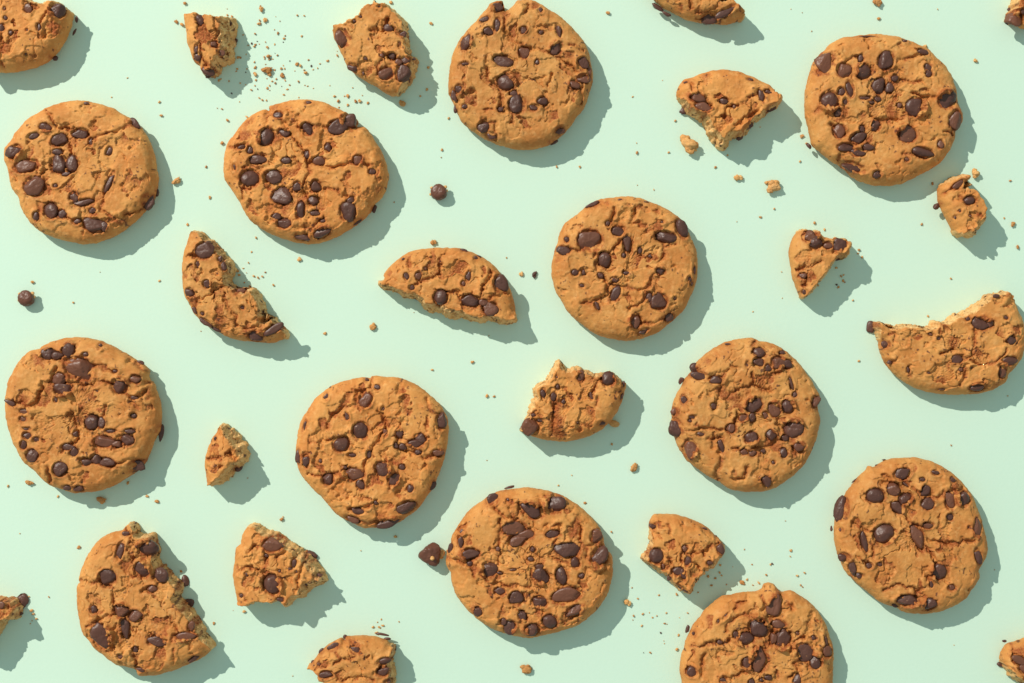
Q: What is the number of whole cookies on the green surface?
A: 11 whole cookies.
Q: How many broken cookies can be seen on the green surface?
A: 19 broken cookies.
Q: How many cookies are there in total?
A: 30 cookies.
